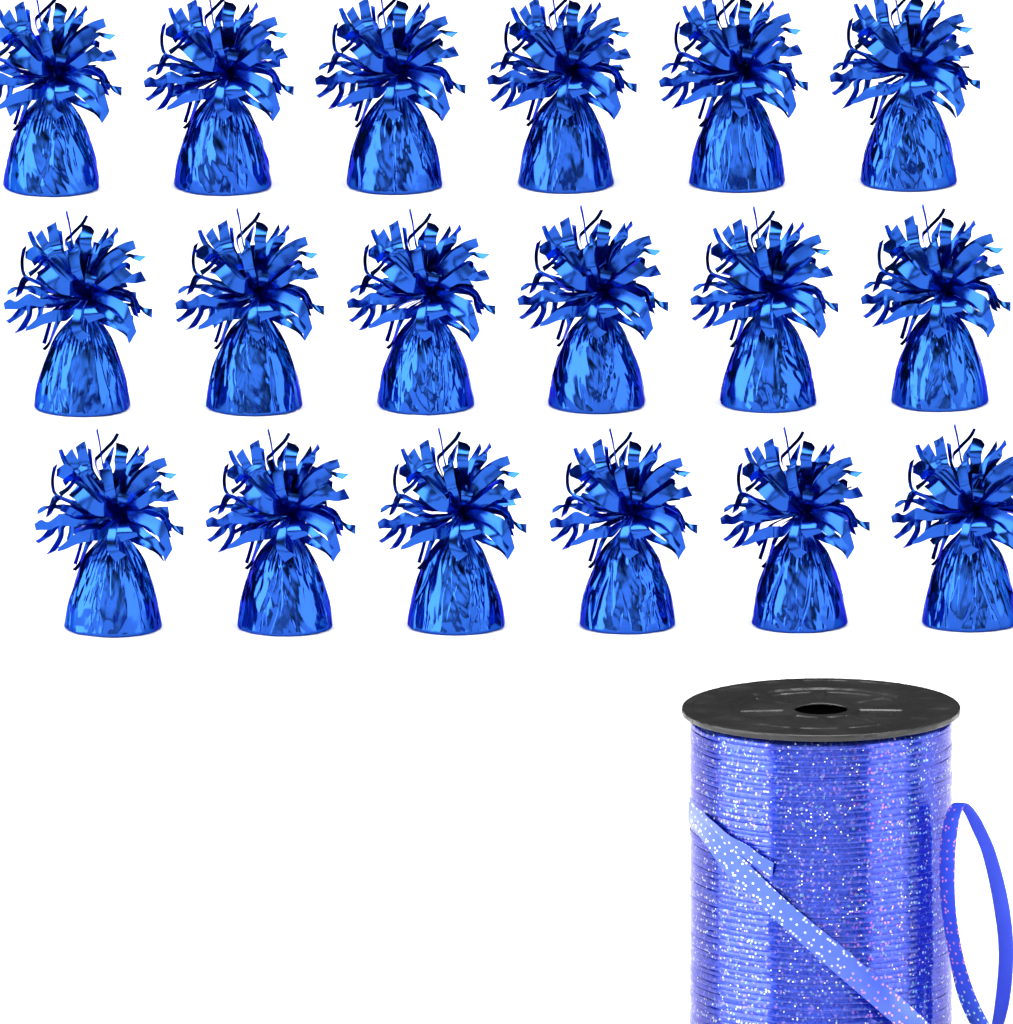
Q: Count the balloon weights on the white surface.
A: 18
